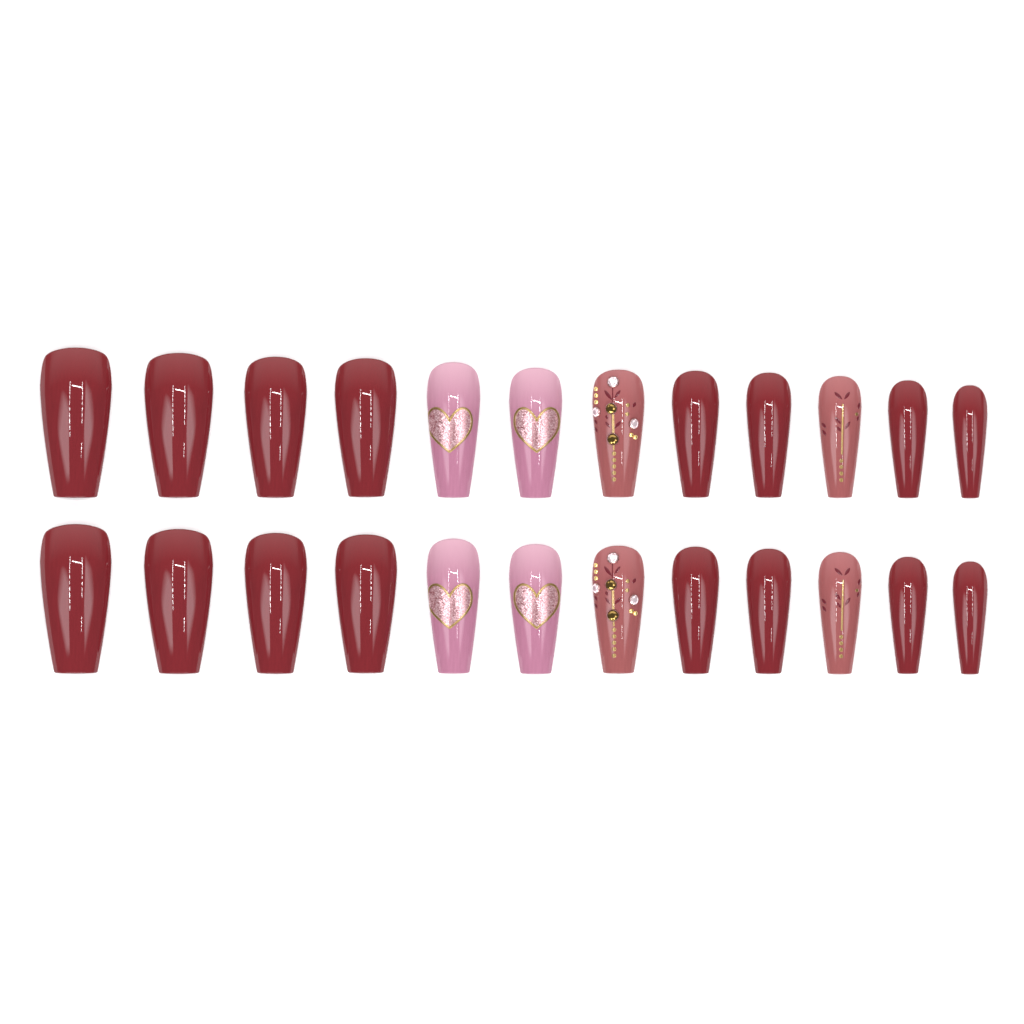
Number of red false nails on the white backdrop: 16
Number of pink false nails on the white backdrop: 4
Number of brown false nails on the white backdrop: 4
